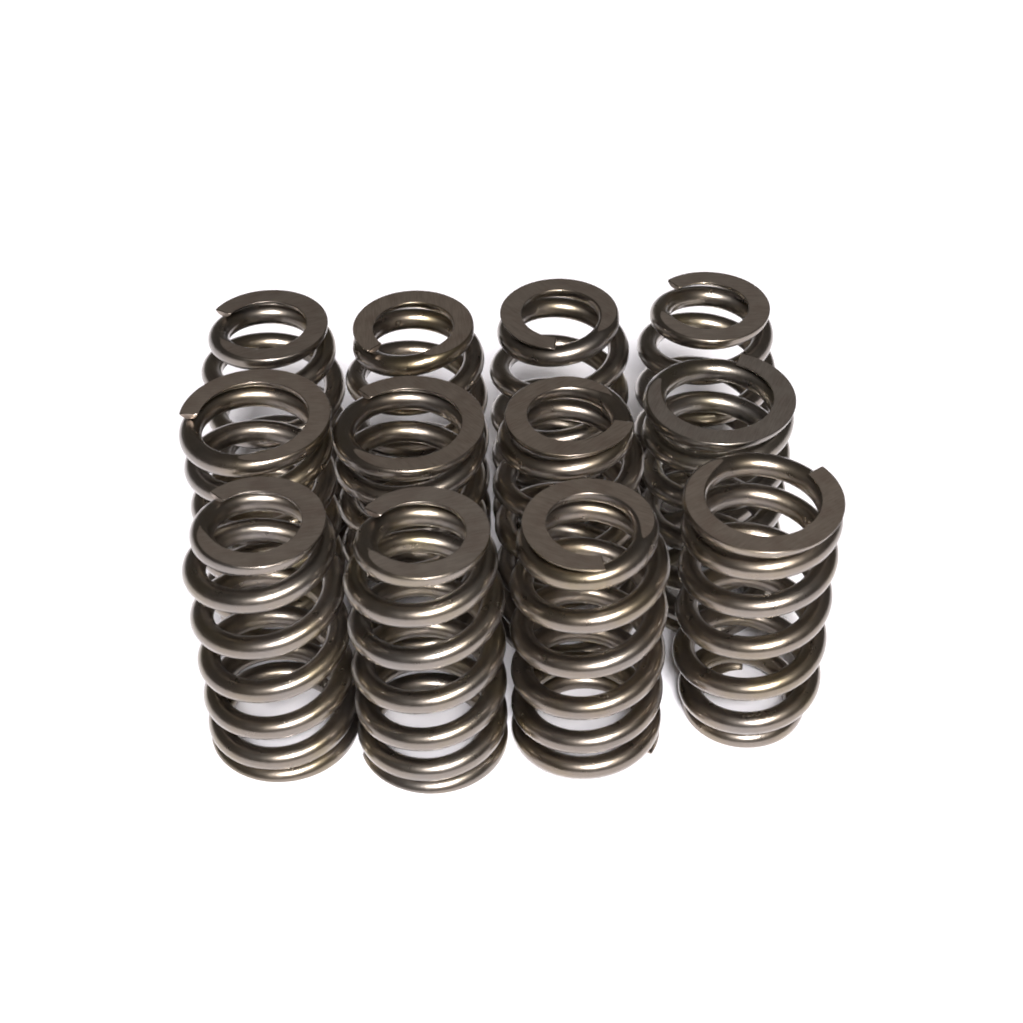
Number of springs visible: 12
